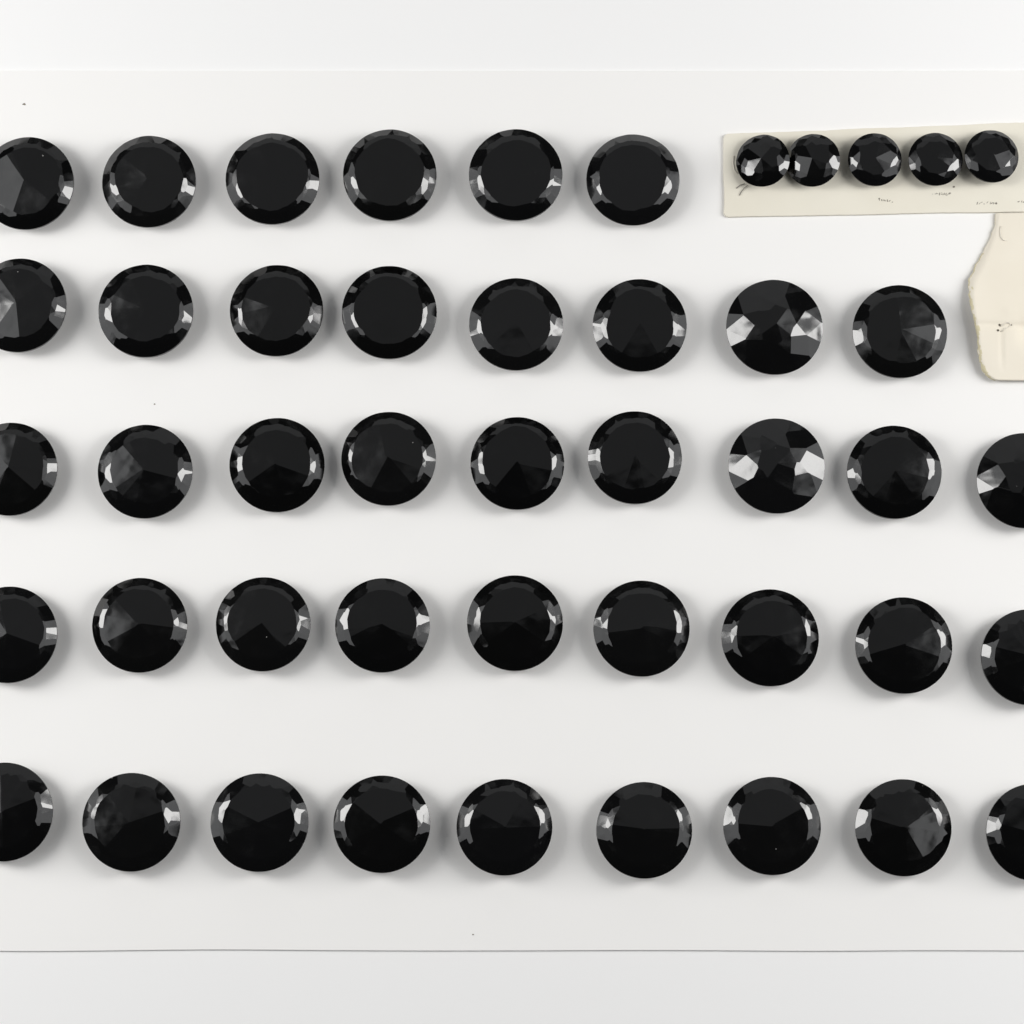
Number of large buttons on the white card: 41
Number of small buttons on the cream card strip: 5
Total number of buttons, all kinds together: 46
